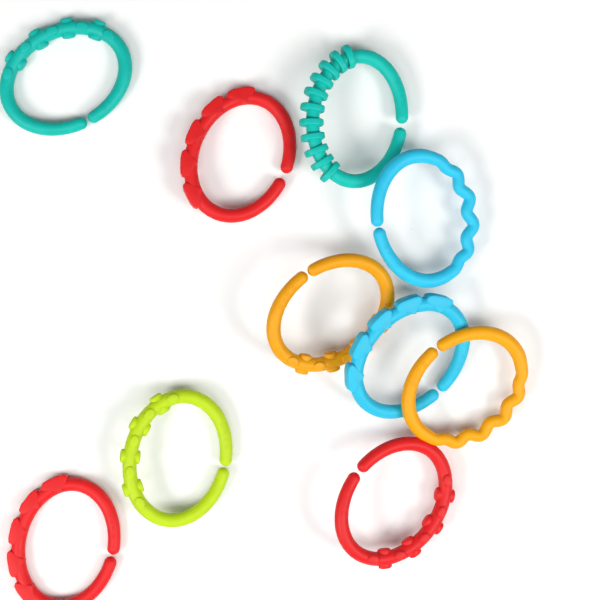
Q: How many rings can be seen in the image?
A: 10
